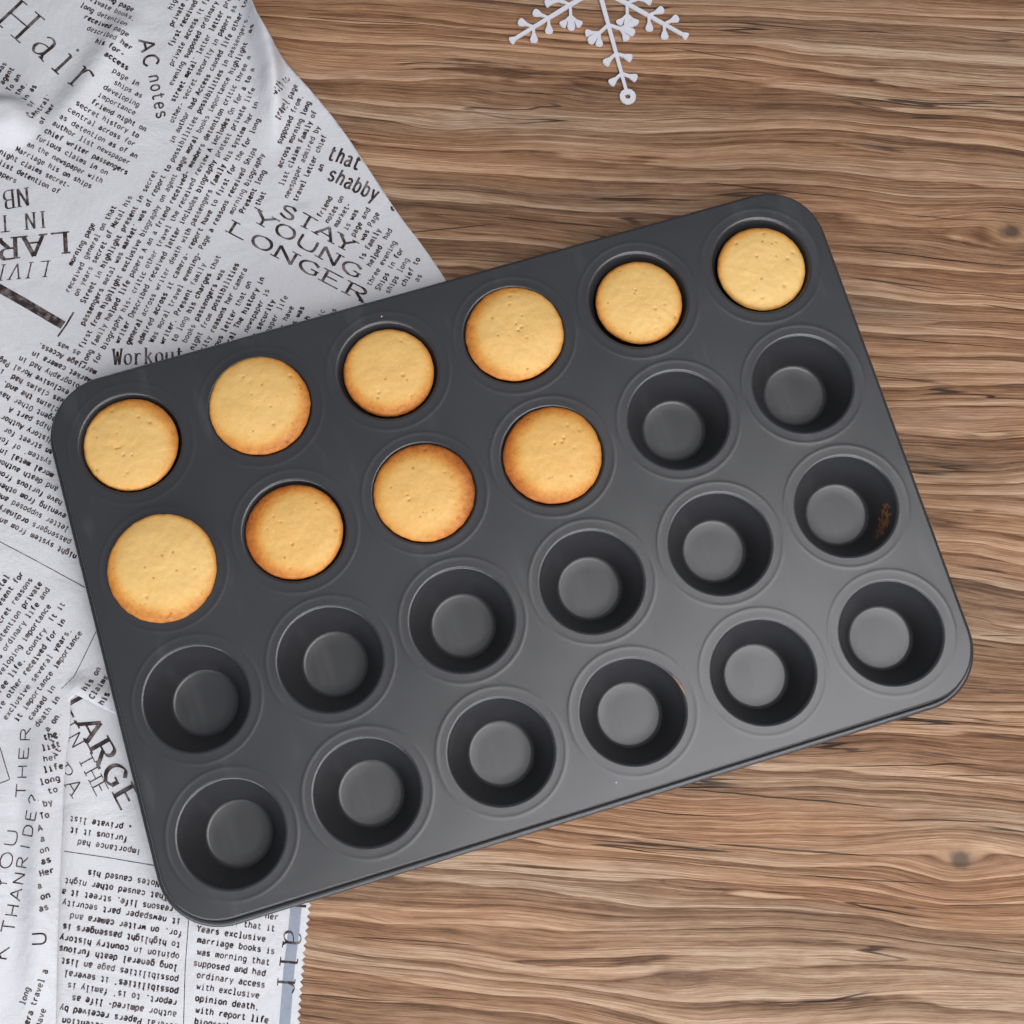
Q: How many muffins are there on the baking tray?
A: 10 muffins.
